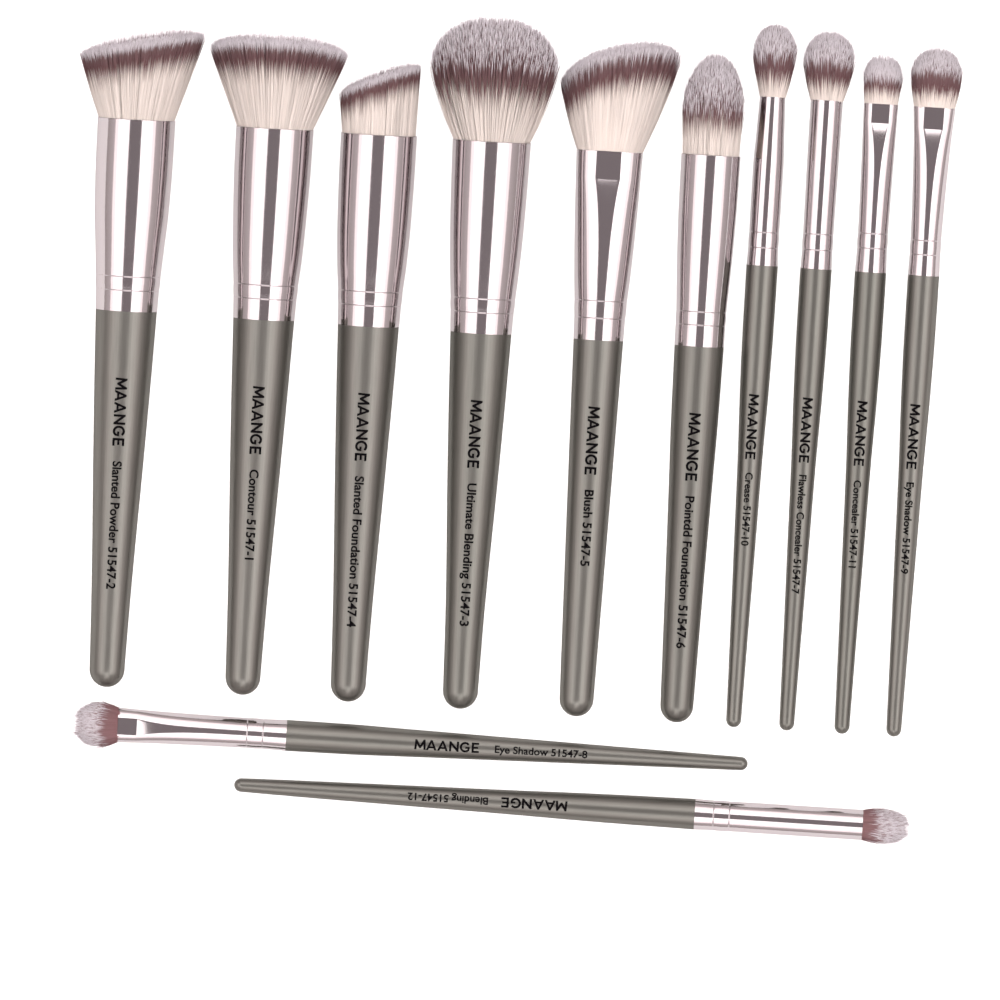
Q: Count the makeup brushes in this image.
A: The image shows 12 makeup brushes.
